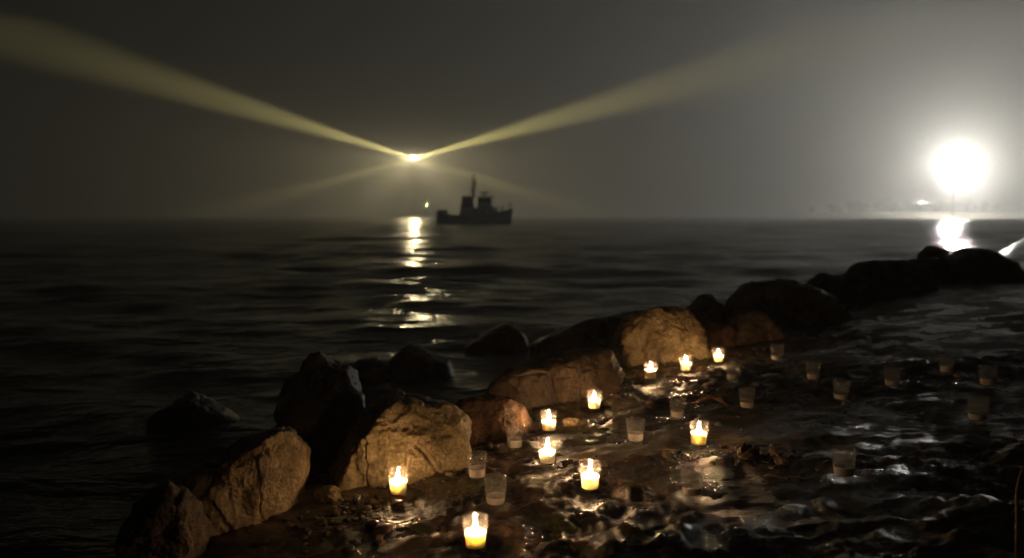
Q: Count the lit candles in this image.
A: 10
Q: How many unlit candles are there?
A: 17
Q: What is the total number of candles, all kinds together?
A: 27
